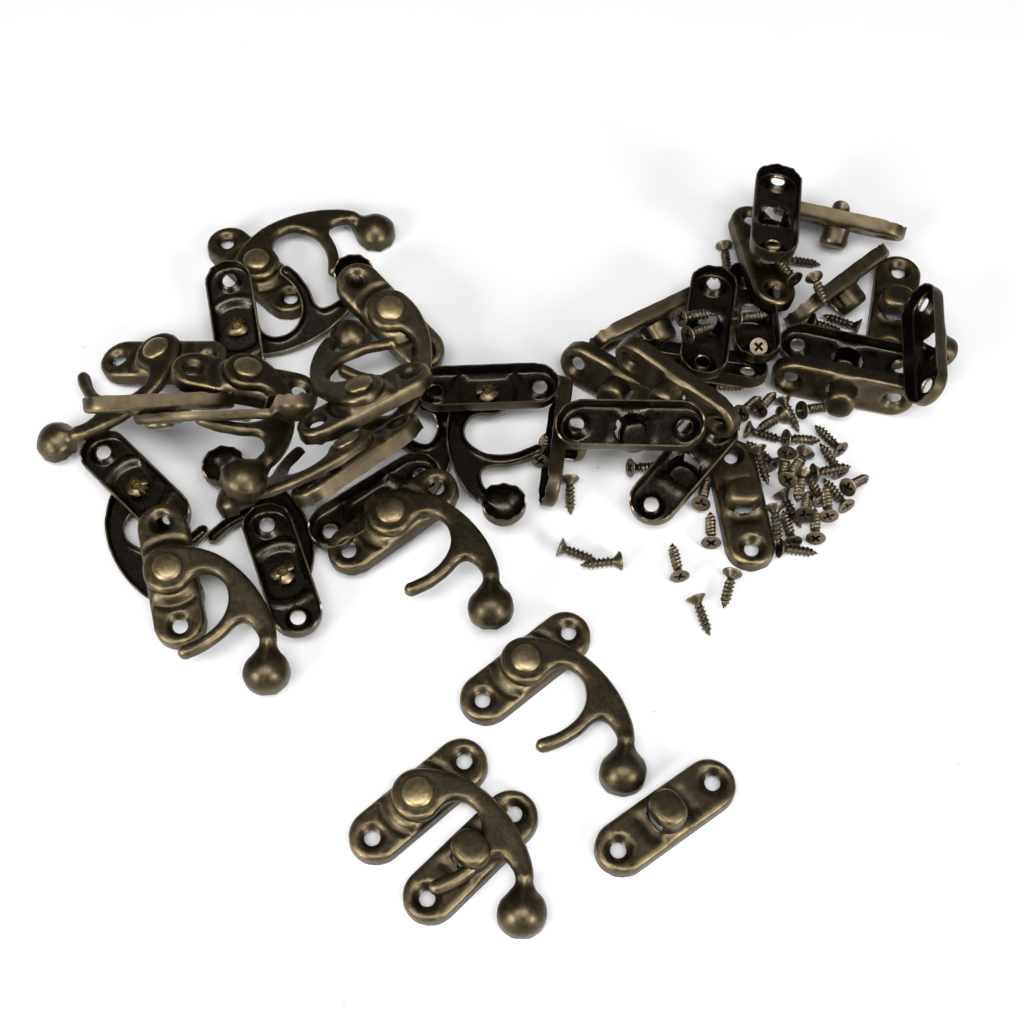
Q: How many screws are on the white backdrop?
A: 49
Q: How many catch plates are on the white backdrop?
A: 20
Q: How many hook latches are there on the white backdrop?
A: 16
